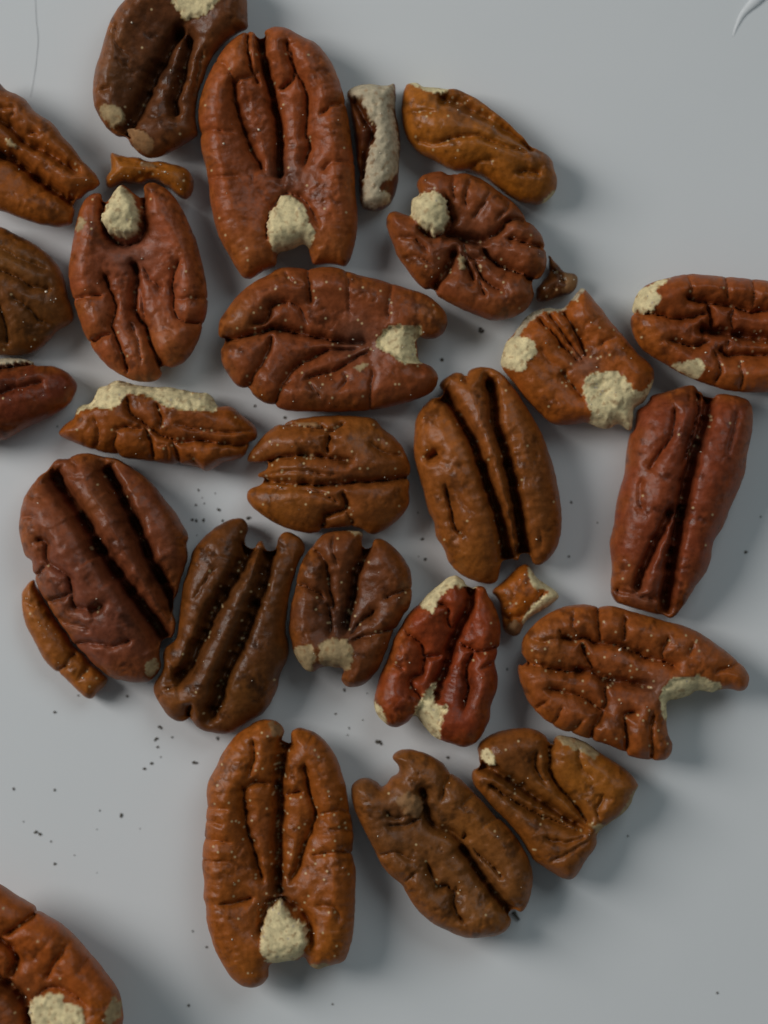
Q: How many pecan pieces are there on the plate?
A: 29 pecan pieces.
